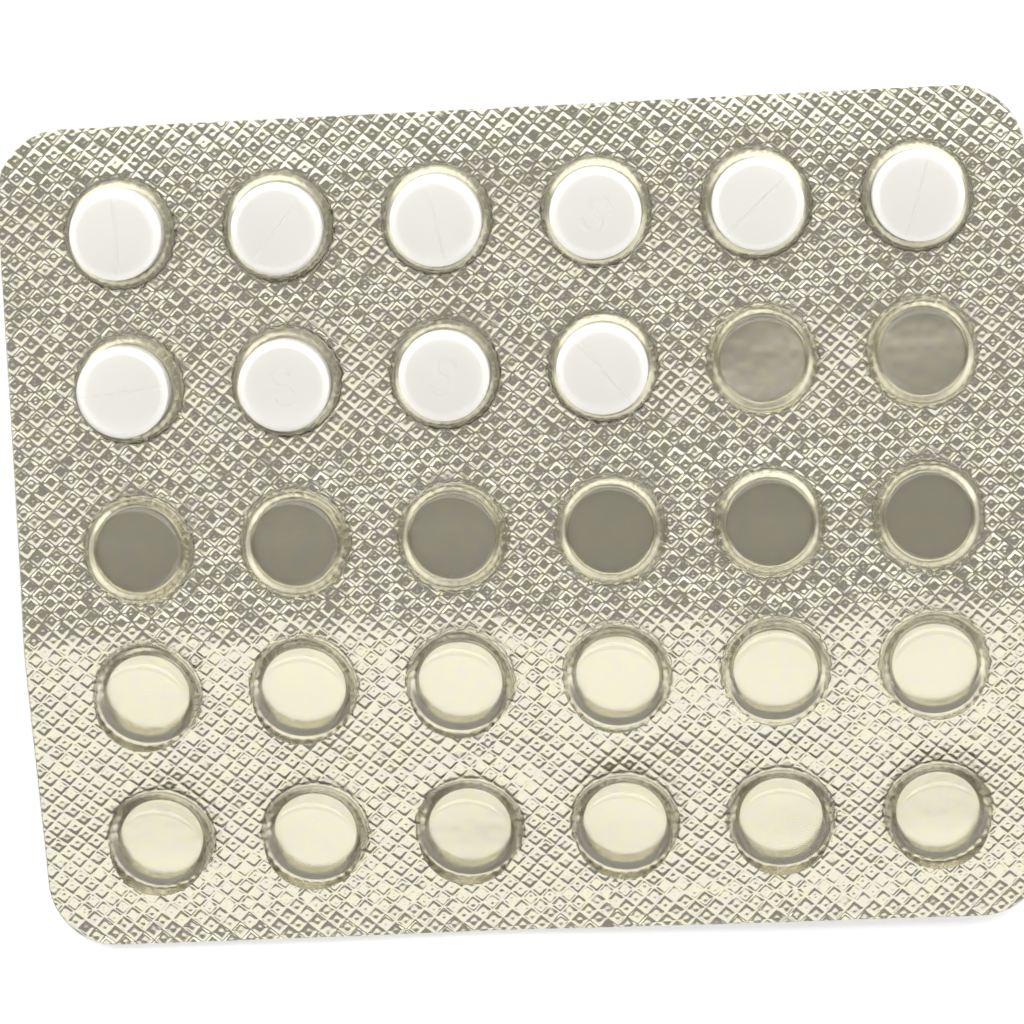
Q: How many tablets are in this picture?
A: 10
